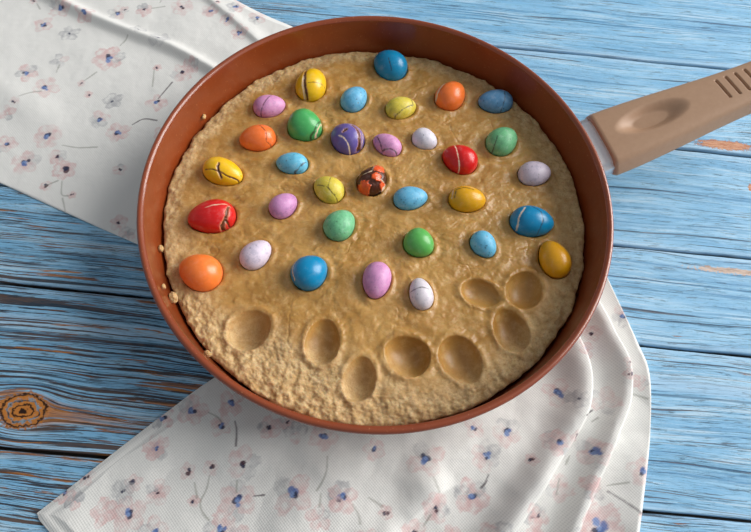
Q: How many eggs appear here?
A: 33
